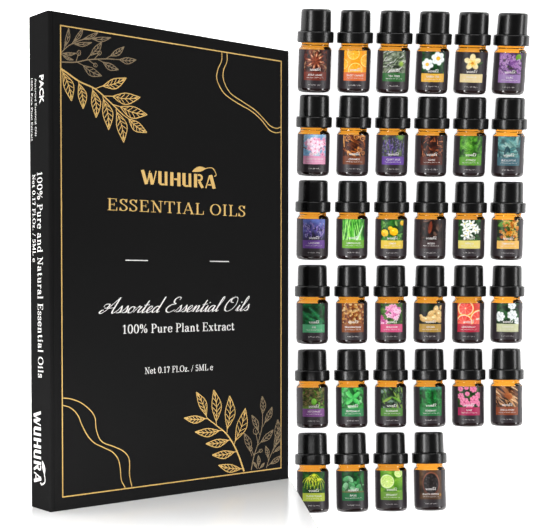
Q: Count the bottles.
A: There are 34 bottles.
